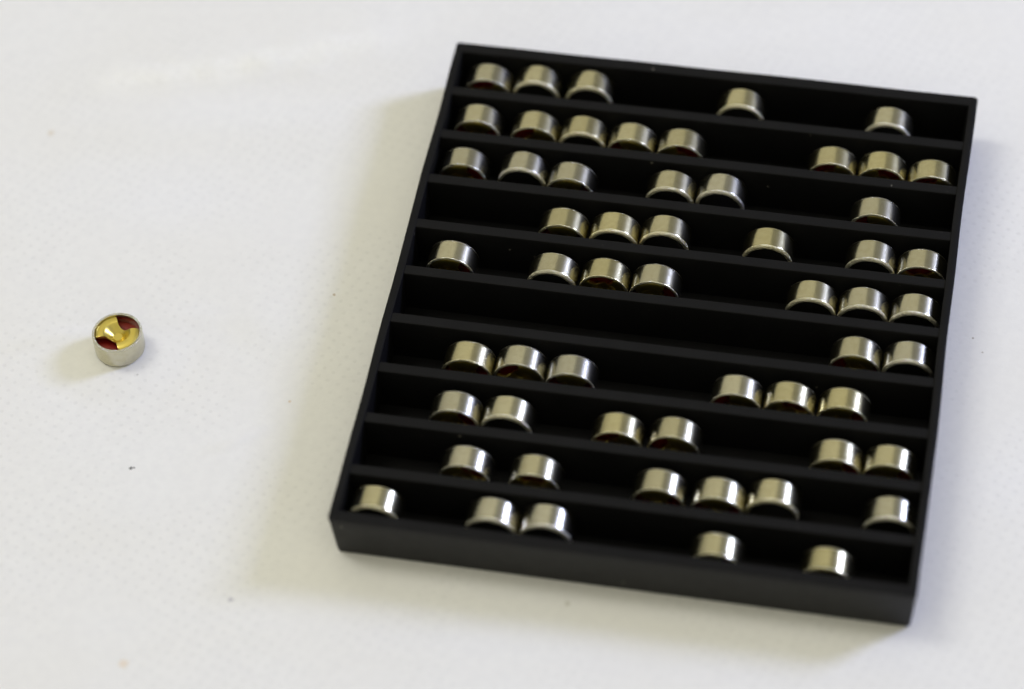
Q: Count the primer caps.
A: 58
